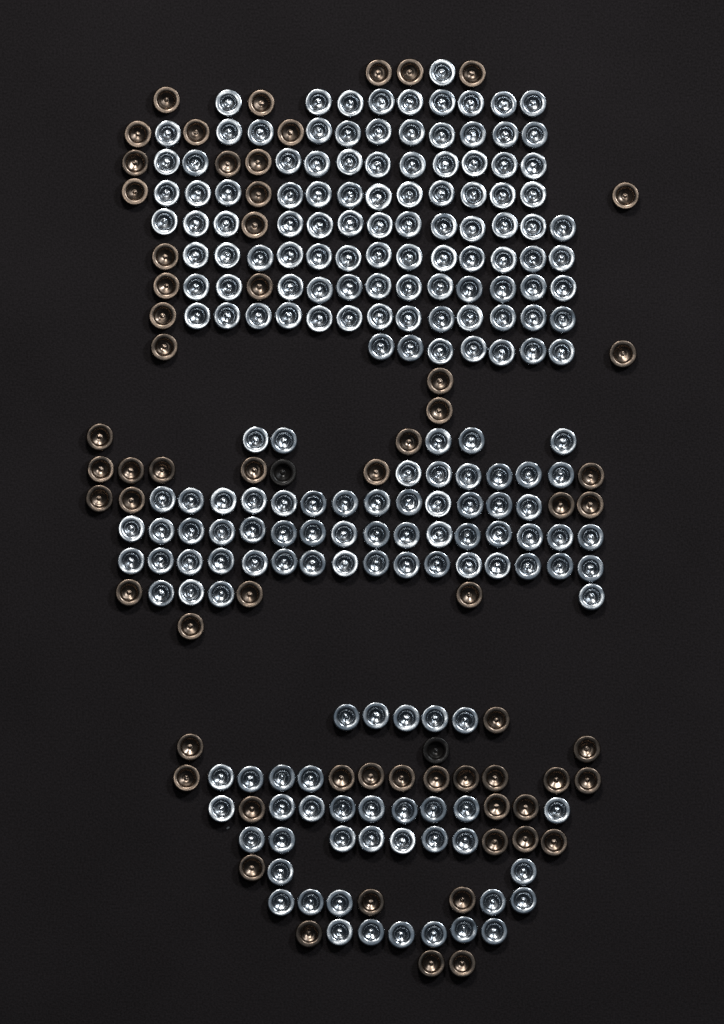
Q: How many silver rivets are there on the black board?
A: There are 200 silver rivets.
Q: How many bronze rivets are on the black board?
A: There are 63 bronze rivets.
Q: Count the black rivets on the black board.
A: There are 2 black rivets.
